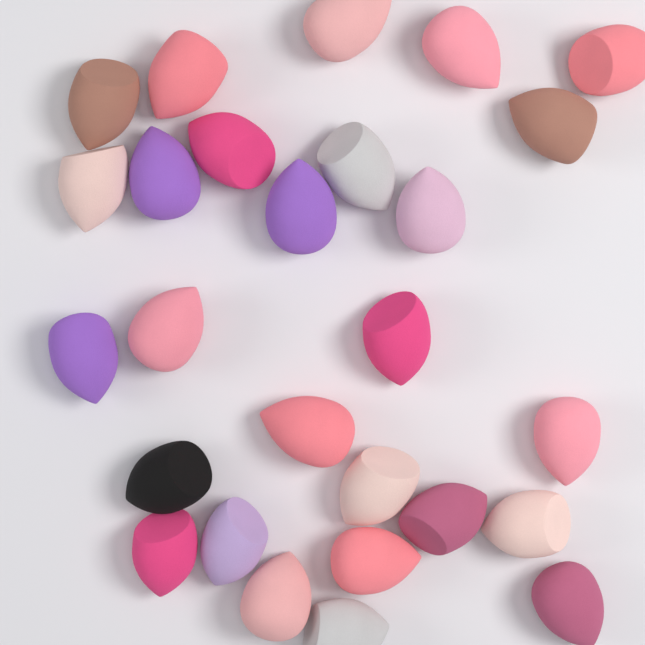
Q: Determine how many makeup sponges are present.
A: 27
